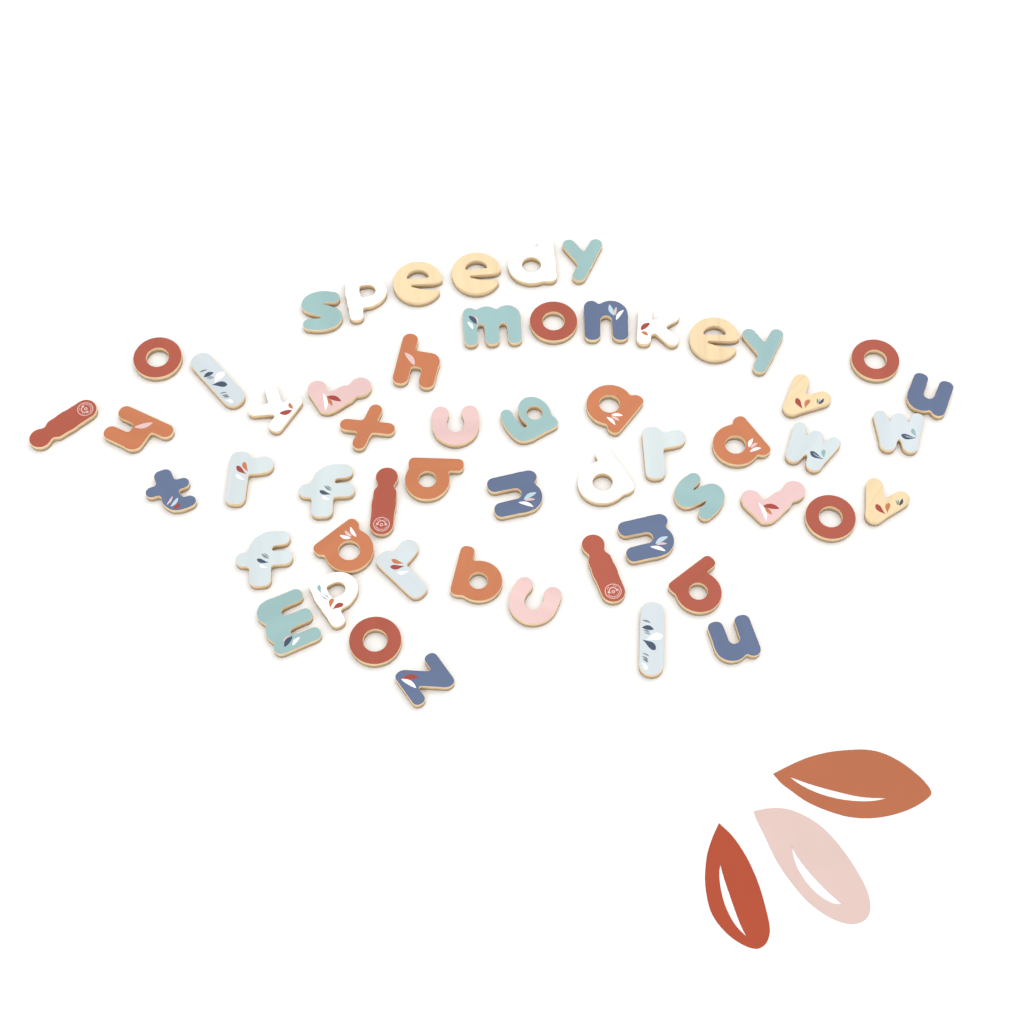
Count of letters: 55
